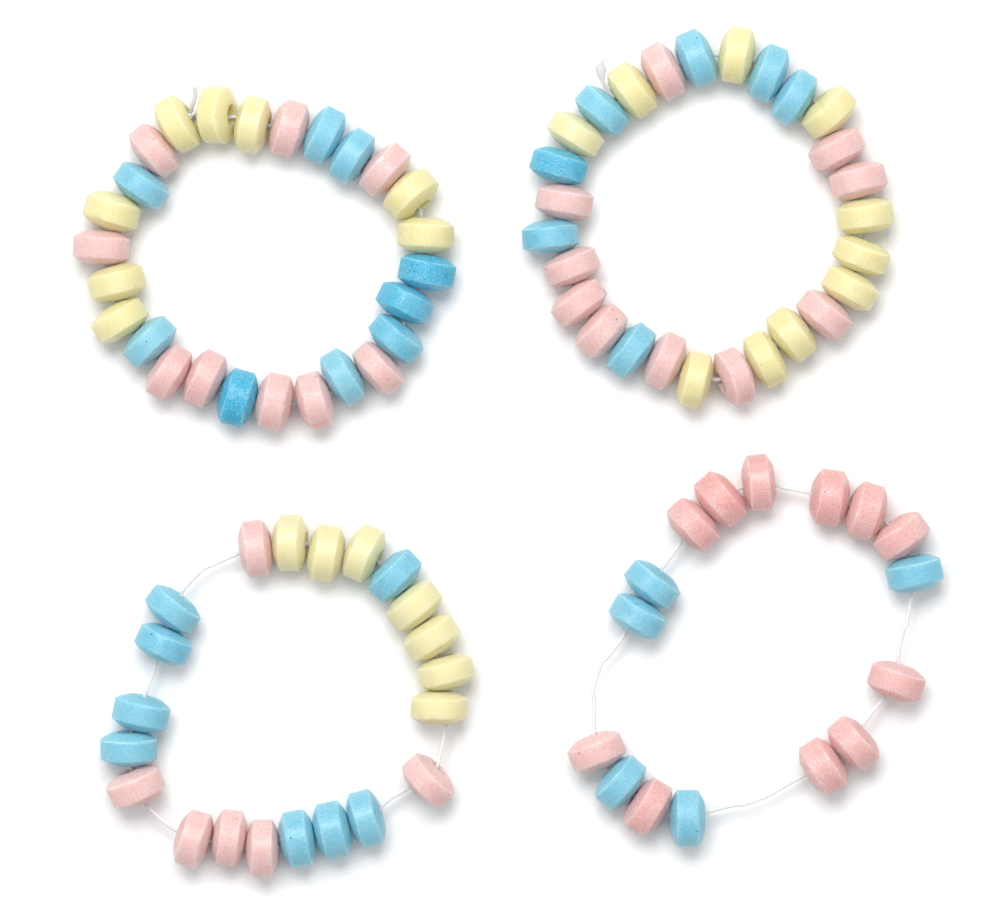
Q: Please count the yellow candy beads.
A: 25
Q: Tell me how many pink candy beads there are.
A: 36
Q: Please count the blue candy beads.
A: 29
